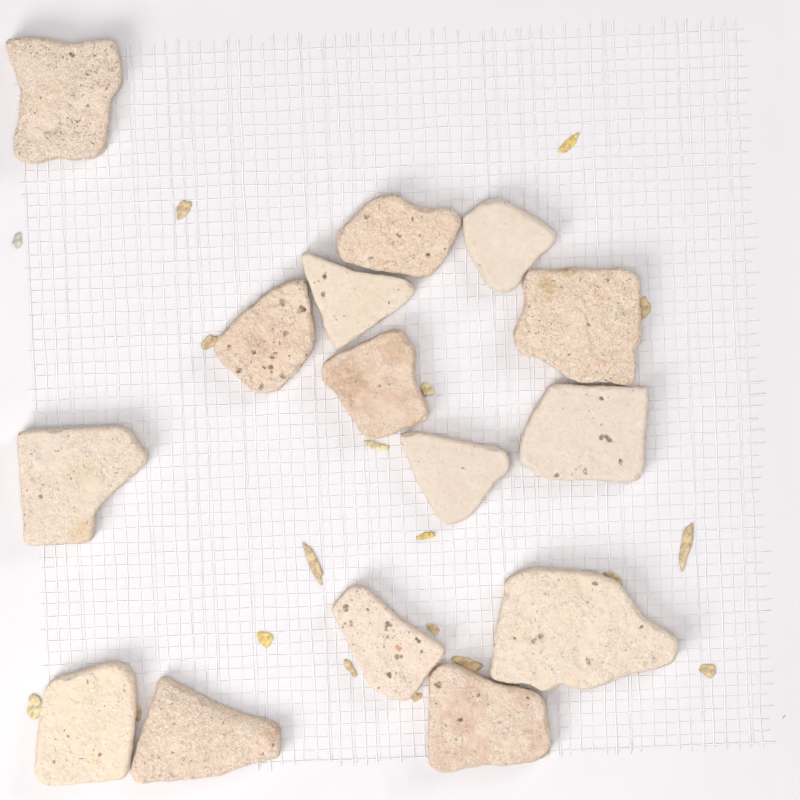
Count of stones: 15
